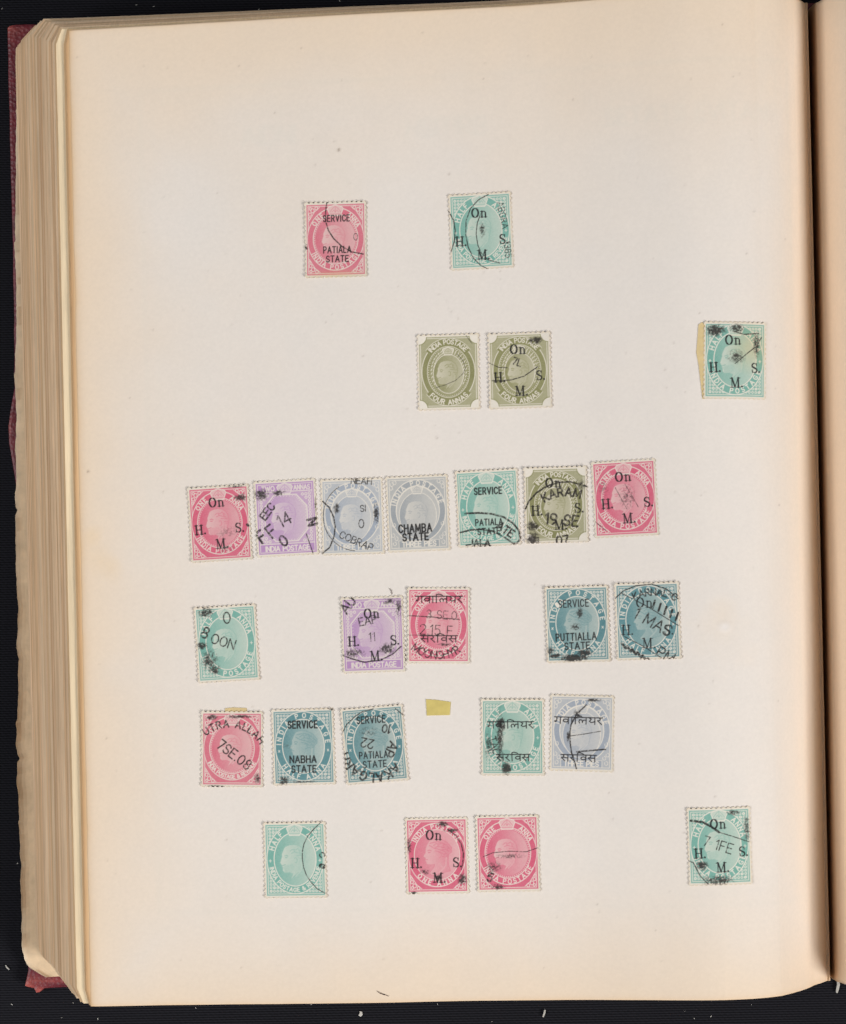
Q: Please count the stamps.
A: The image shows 26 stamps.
